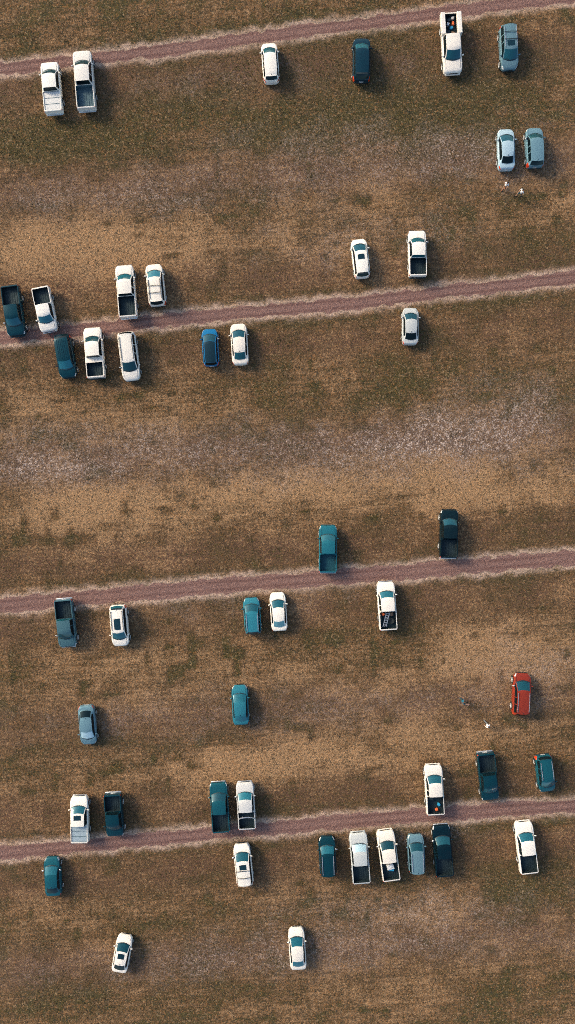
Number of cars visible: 25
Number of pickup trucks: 22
